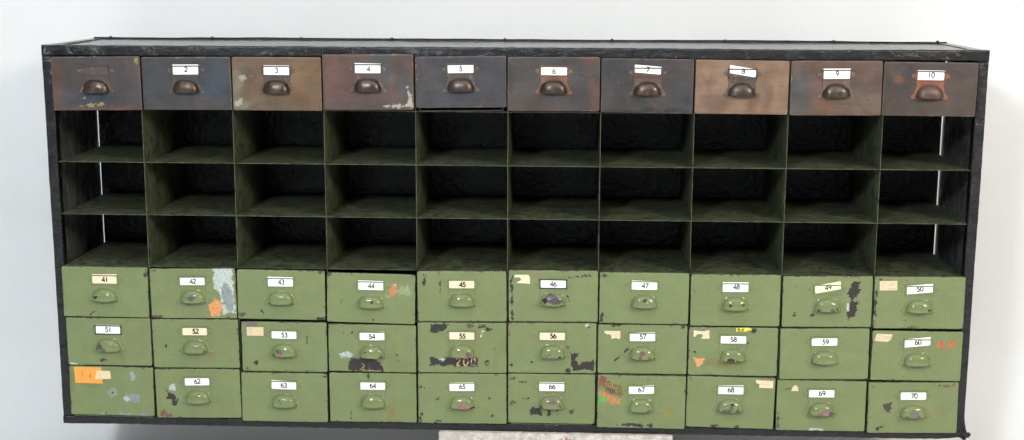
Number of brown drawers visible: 10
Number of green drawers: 30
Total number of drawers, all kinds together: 40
